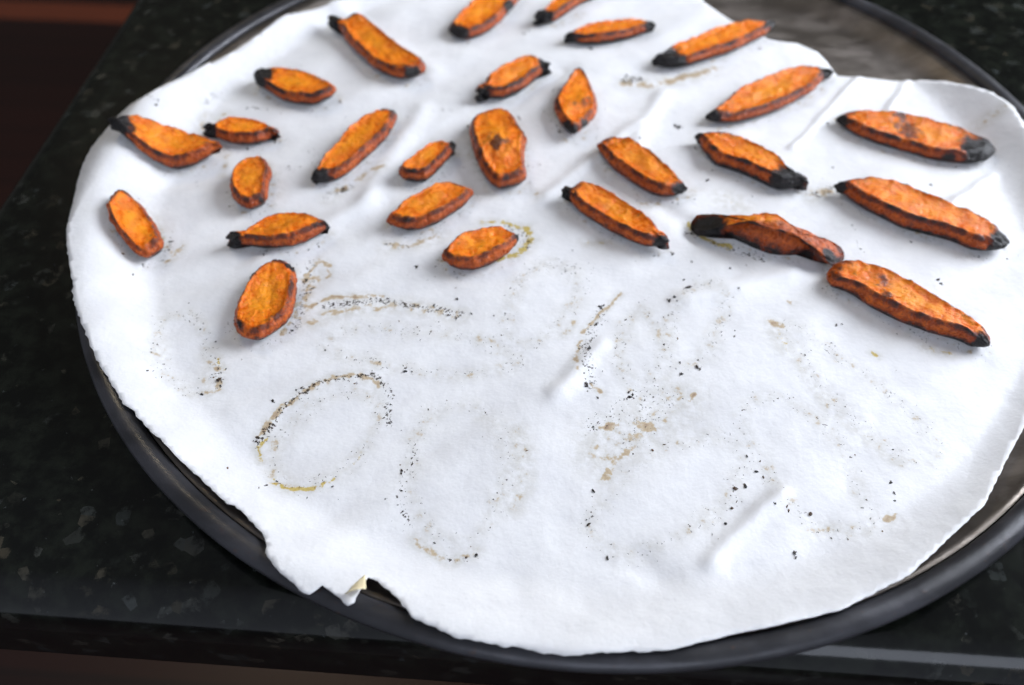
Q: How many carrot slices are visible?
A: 27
